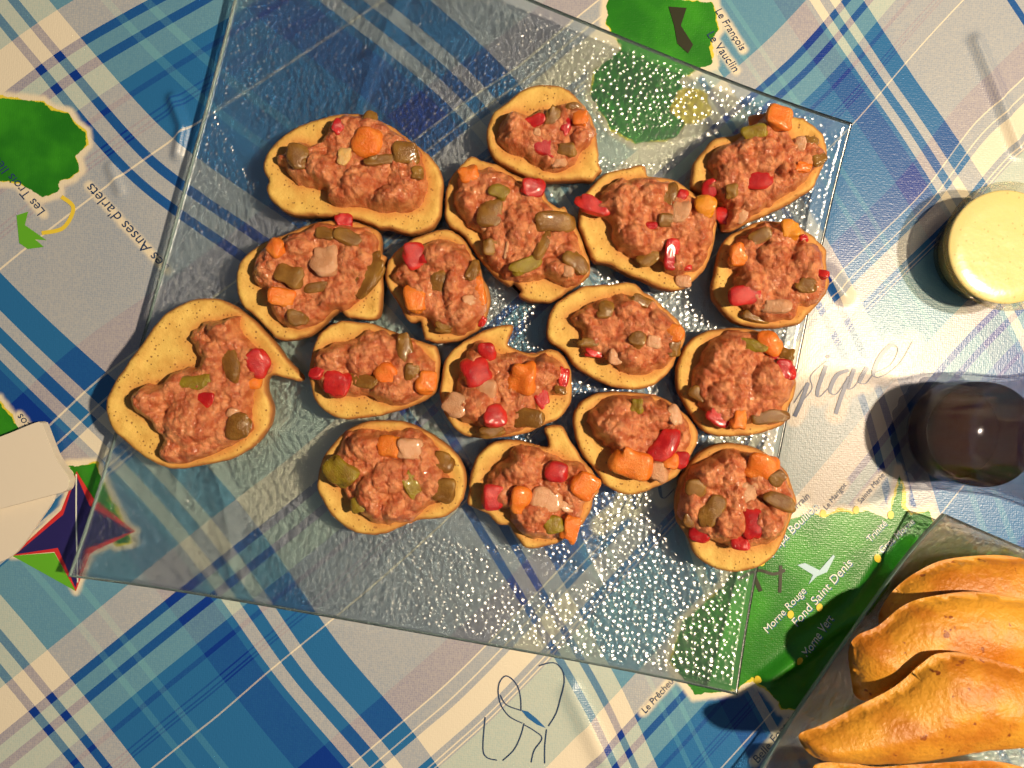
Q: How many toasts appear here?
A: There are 17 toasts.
